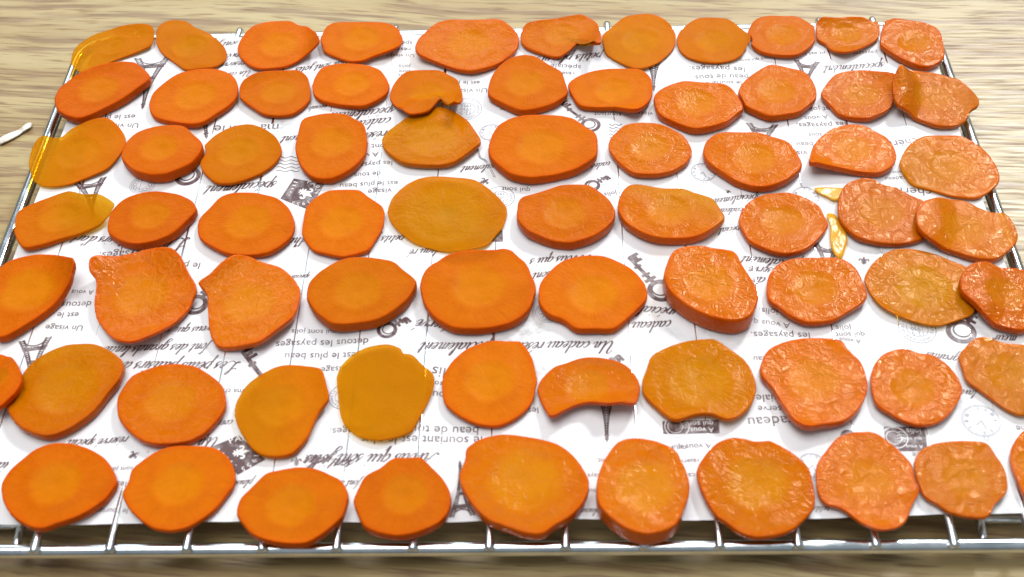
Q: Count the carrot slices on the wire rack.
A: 73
